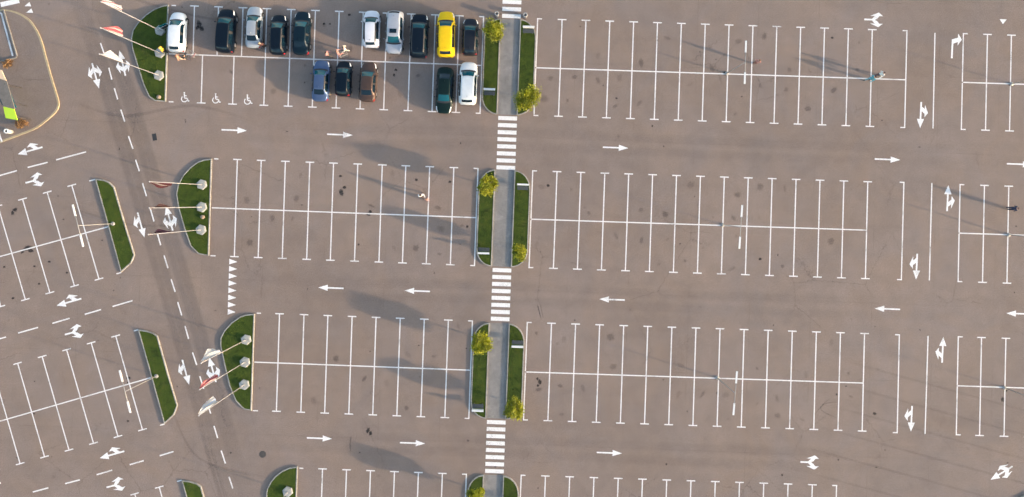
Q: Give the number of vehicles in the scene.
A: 15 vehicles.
